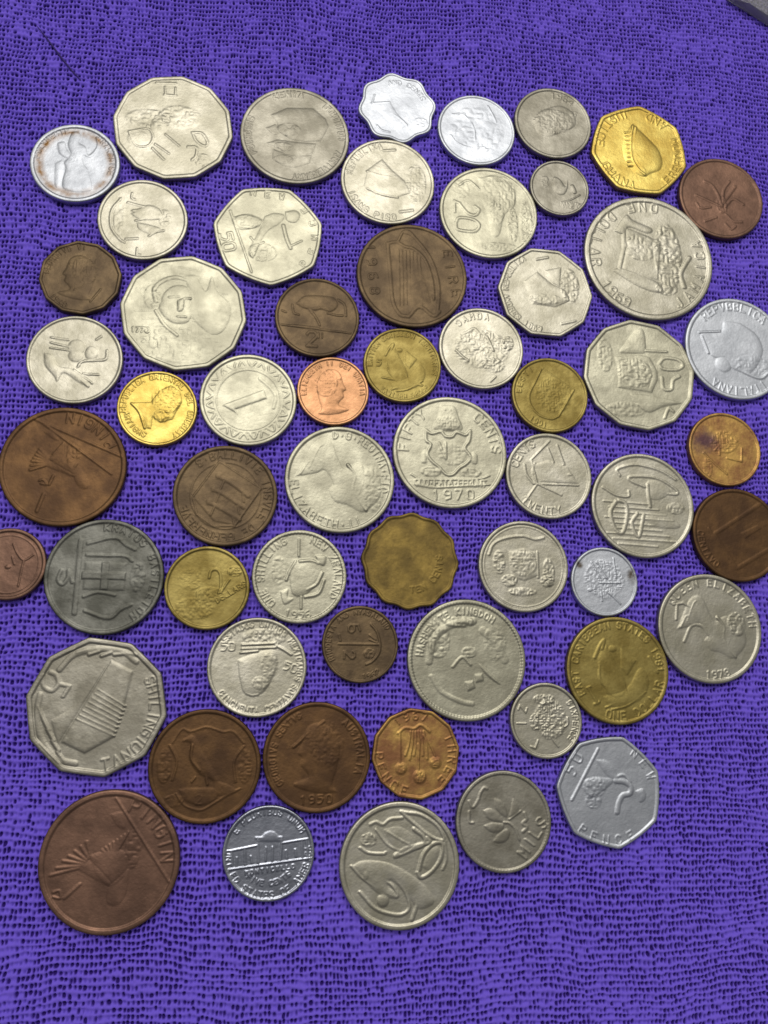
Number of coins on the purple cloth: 58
